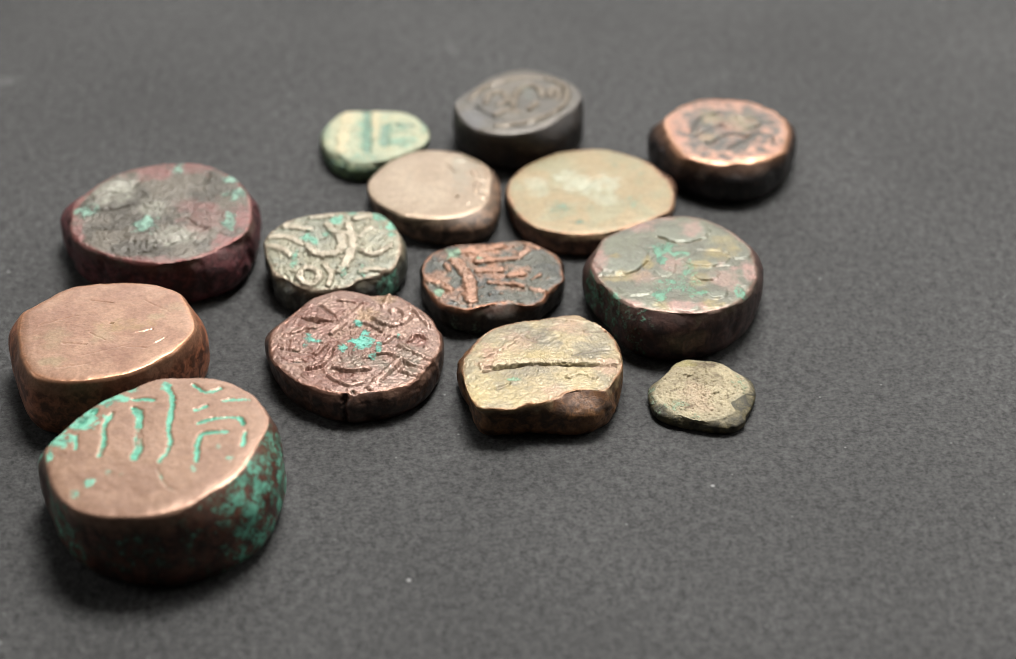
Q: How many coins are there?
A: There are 14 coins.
